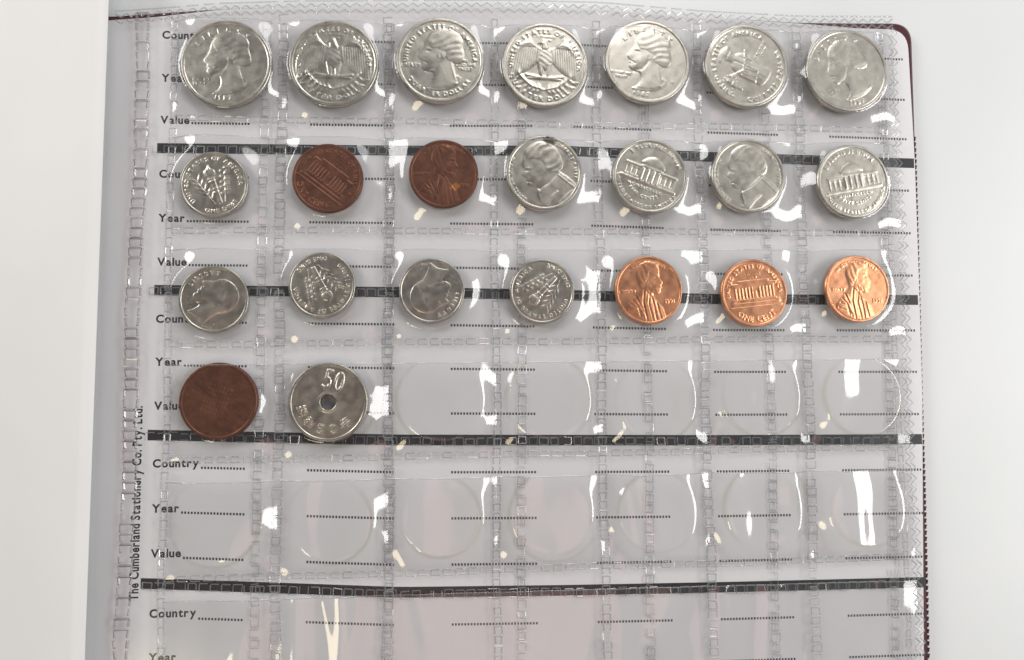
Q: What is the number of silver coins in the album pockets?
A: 17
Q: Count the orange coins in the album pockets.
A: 3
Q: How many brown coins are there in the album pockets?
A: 3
